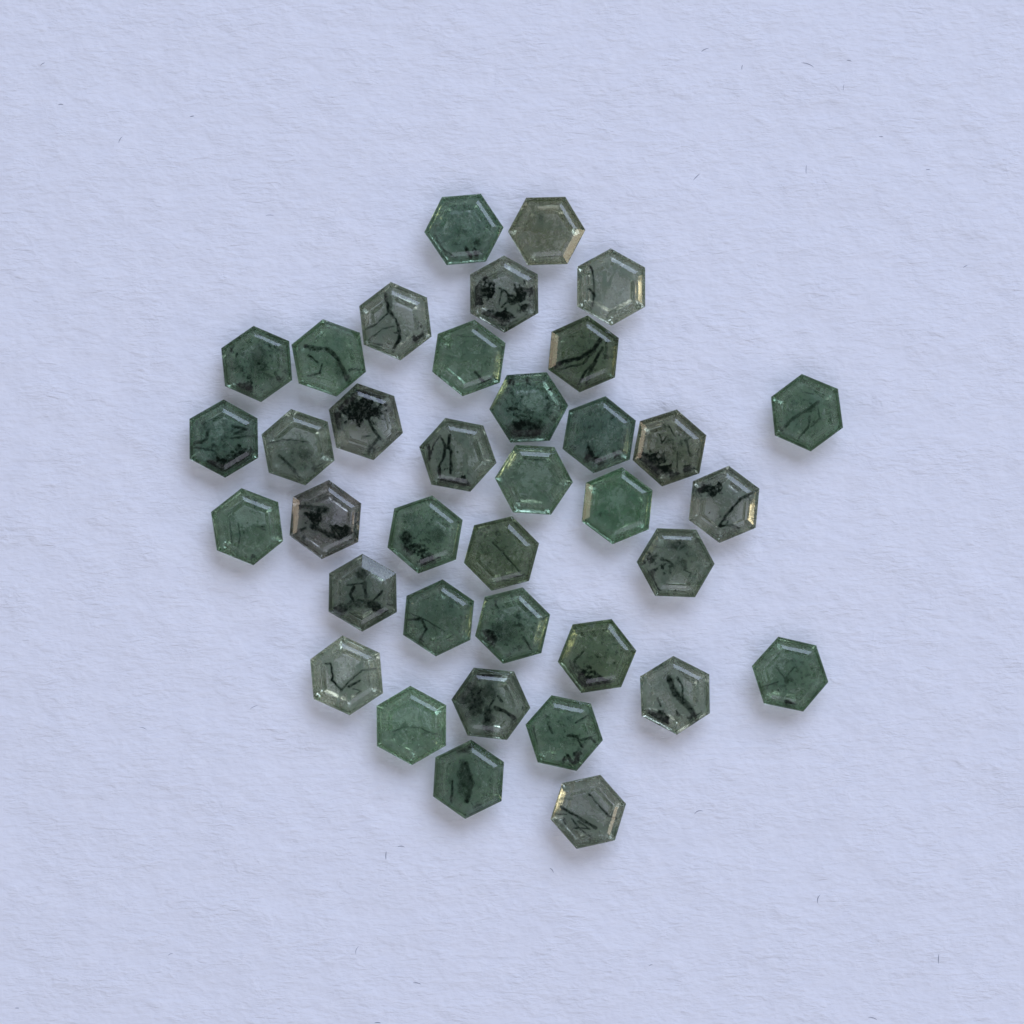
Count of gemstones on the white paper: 37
